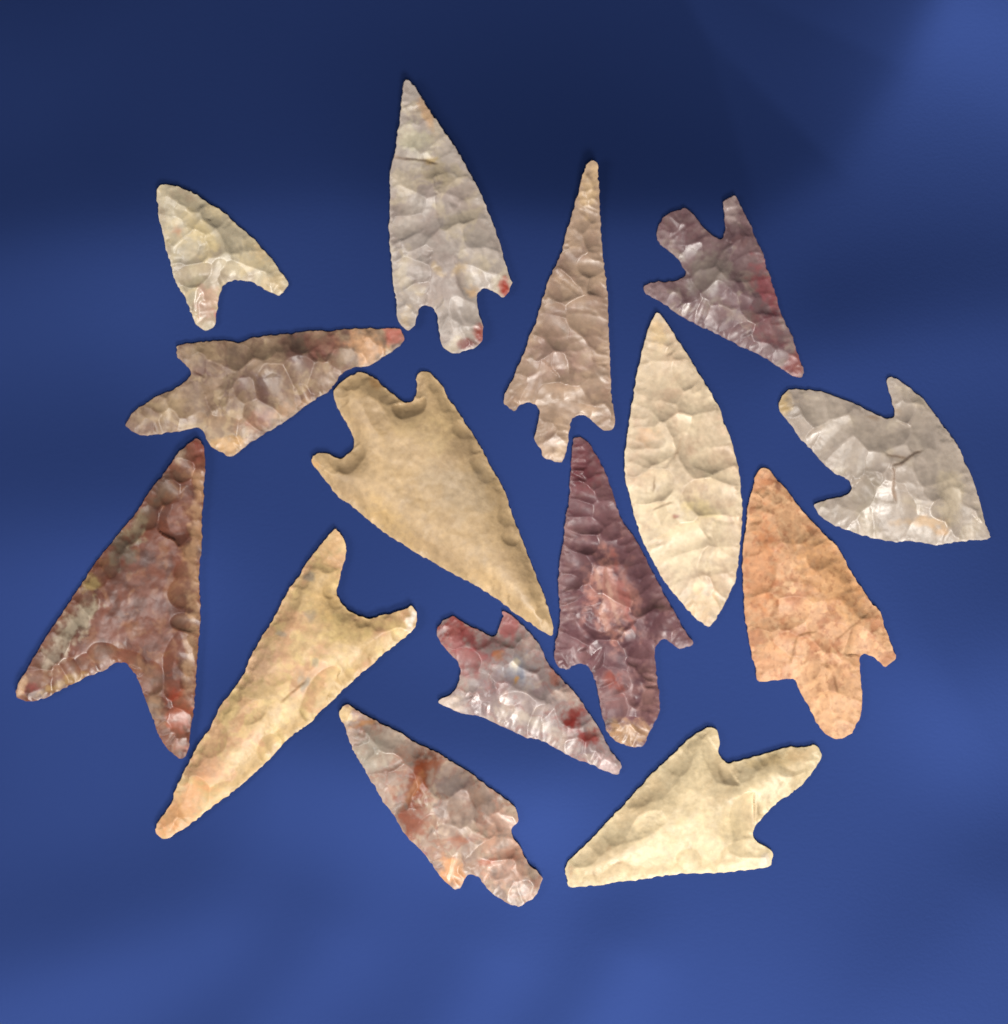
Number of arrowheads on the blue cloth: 15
